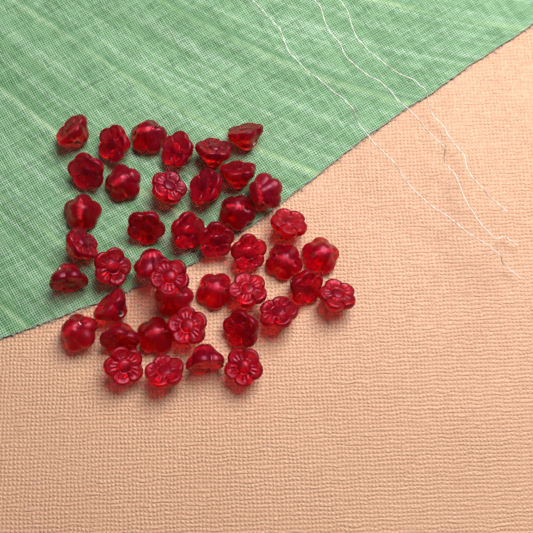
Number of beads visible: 42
